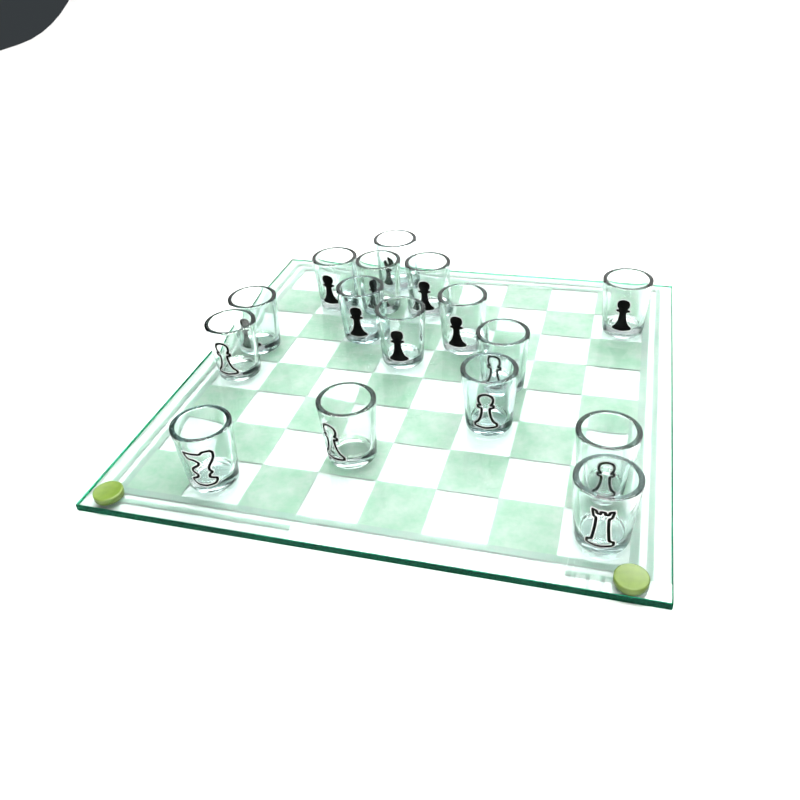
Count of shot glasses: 16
